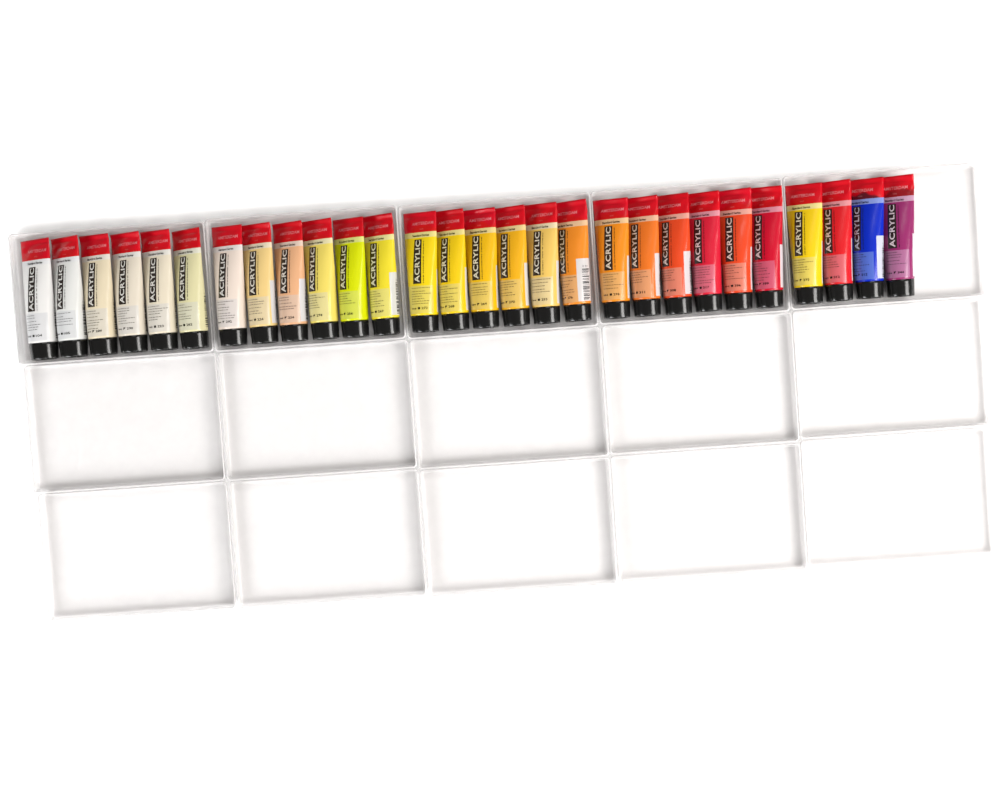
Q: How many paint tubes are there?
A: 28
